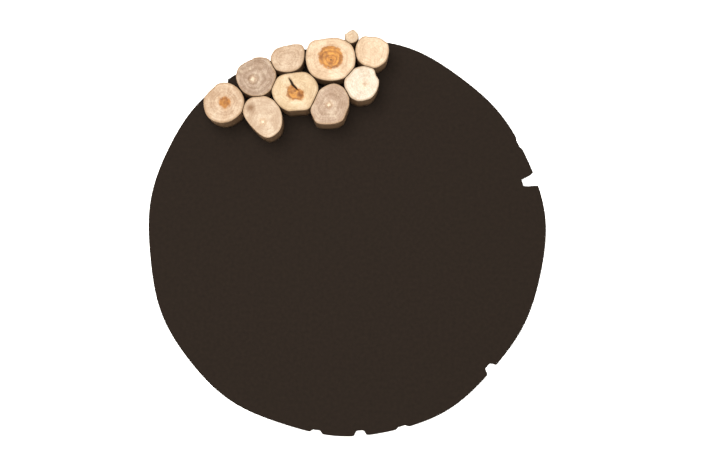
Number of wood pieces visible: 10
